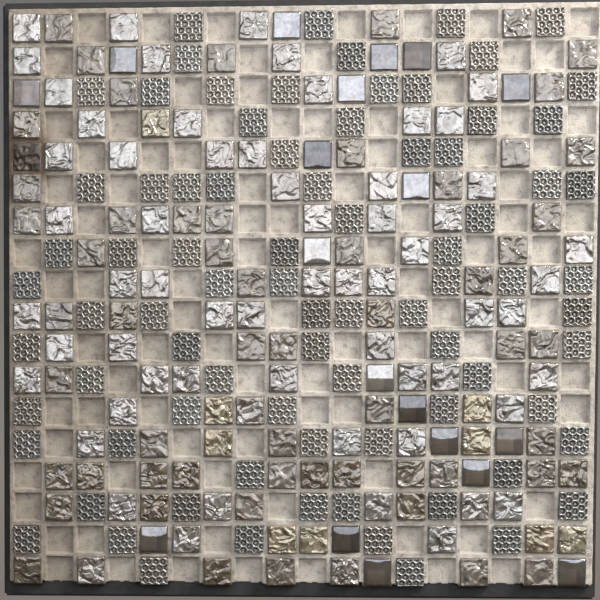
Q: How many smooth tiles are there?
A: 19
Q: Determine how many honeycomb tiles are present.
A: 81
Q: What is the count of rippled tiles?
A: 131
